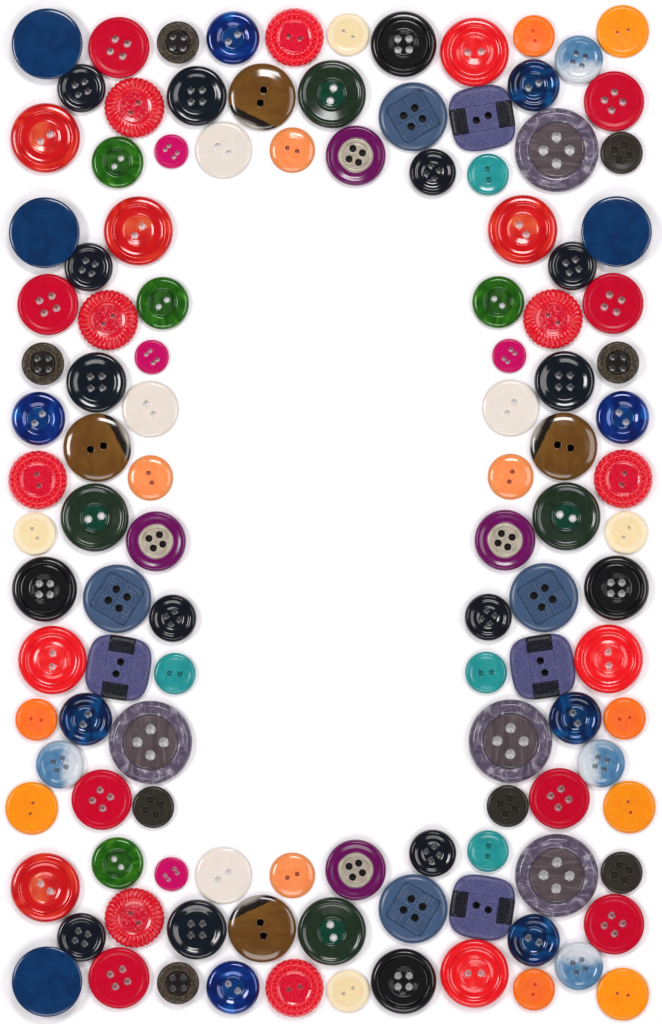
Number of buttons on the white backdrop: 120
